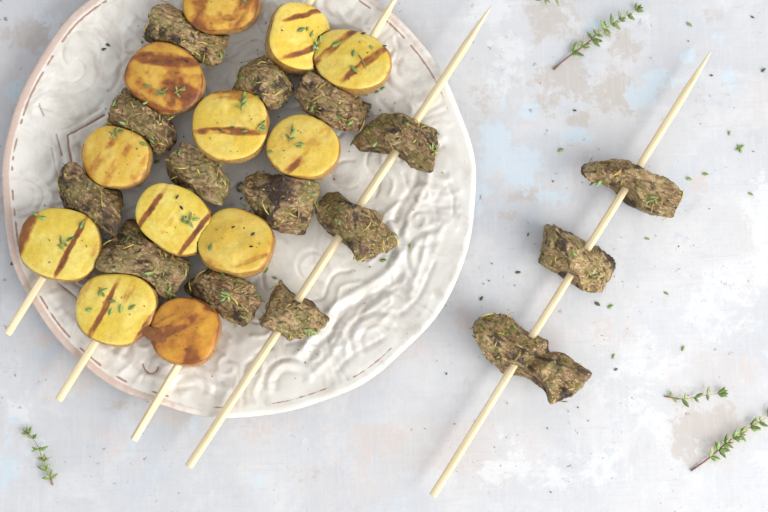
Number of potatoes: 12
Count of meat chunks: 15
